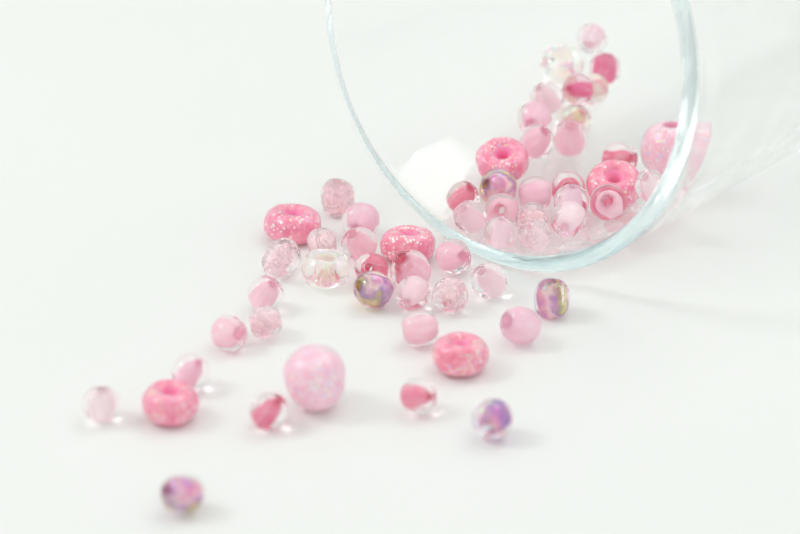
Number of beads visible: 57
